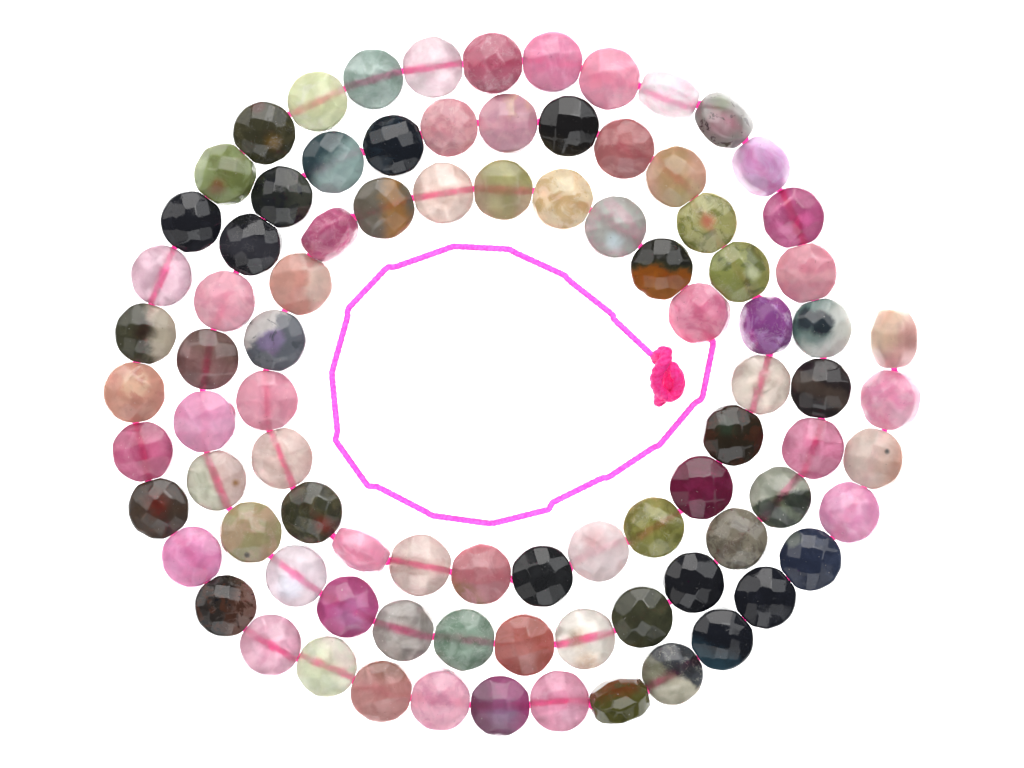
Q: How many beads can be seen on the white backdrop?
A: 88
